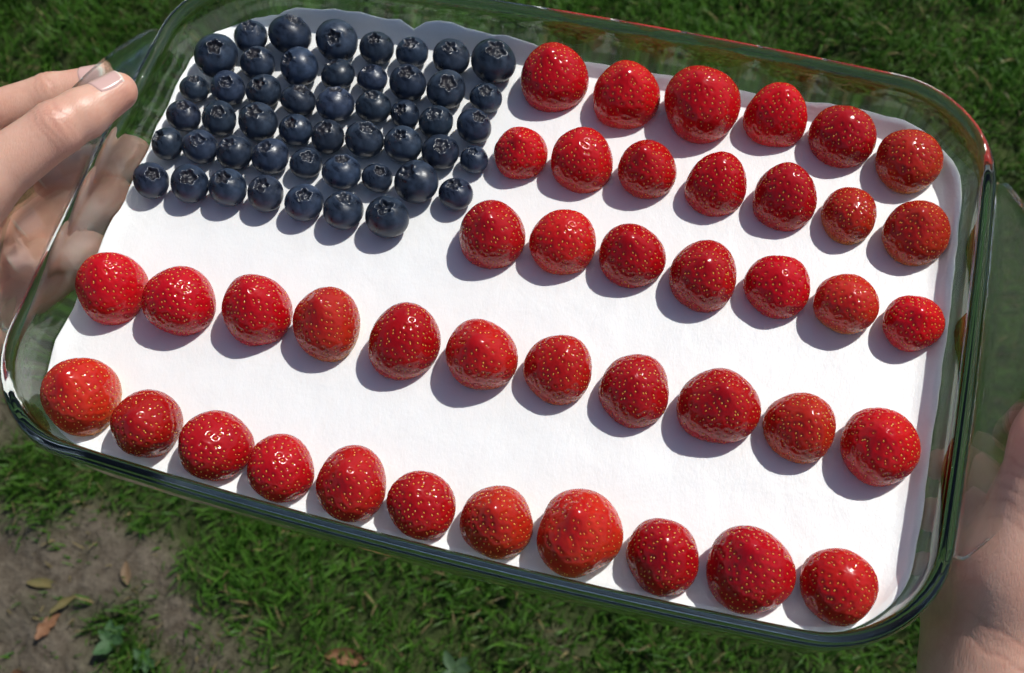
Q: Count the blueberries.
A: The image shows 49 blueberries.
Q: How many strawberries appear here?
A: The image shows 42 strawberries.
